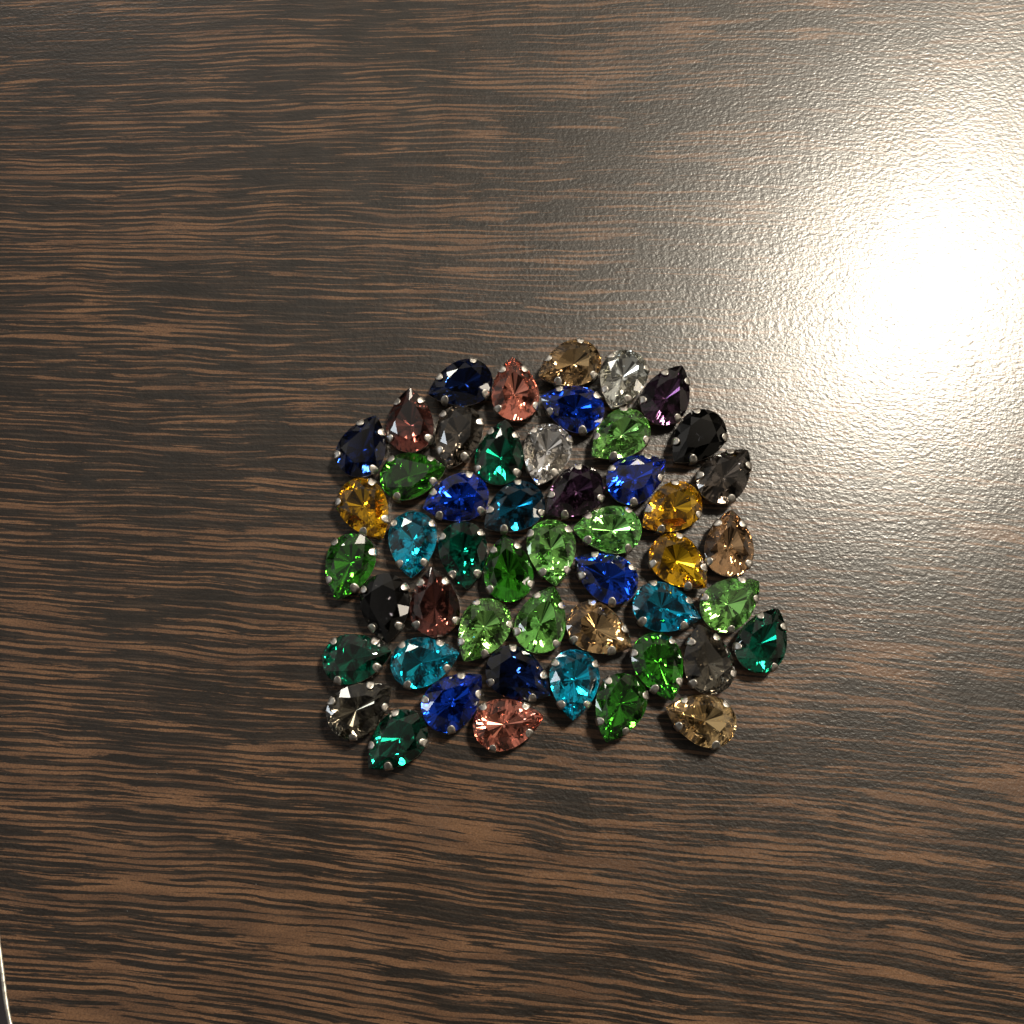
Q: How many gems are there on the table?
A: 50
